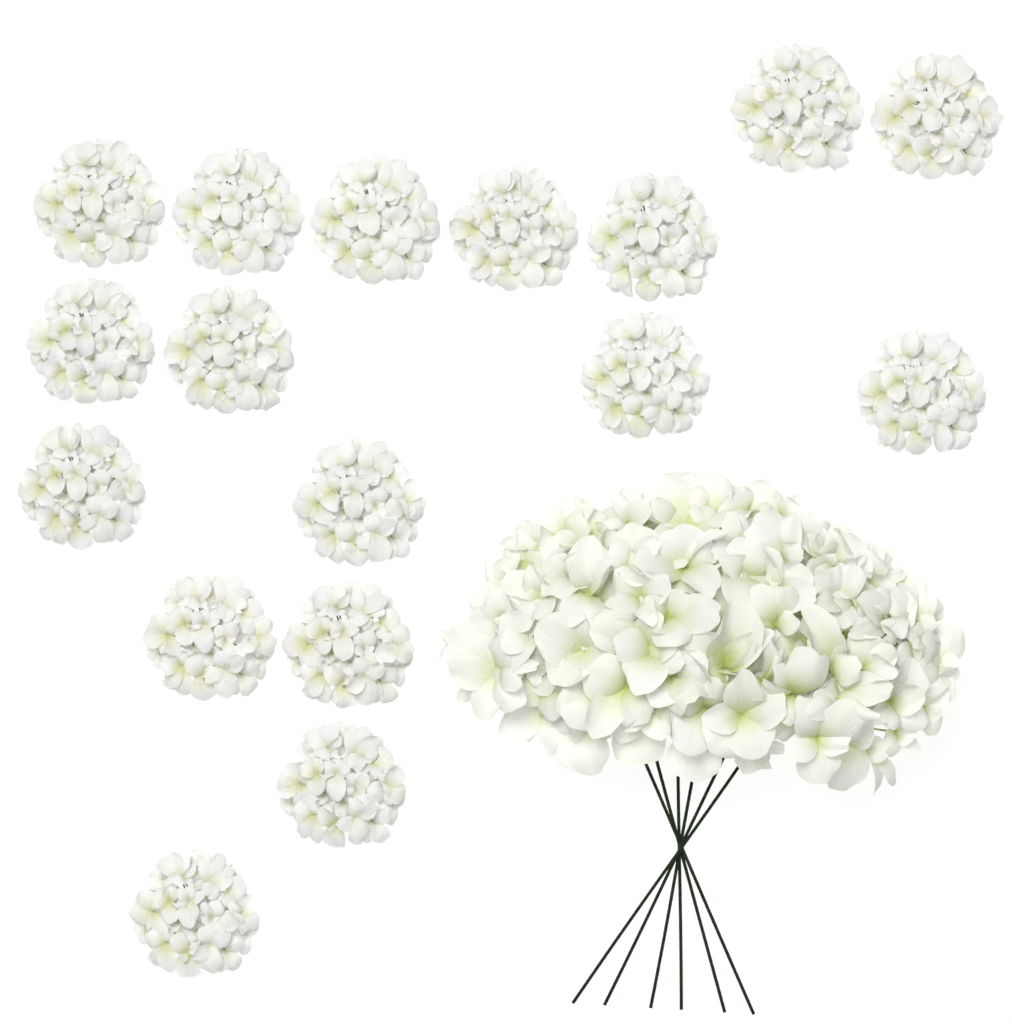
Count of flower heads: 17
